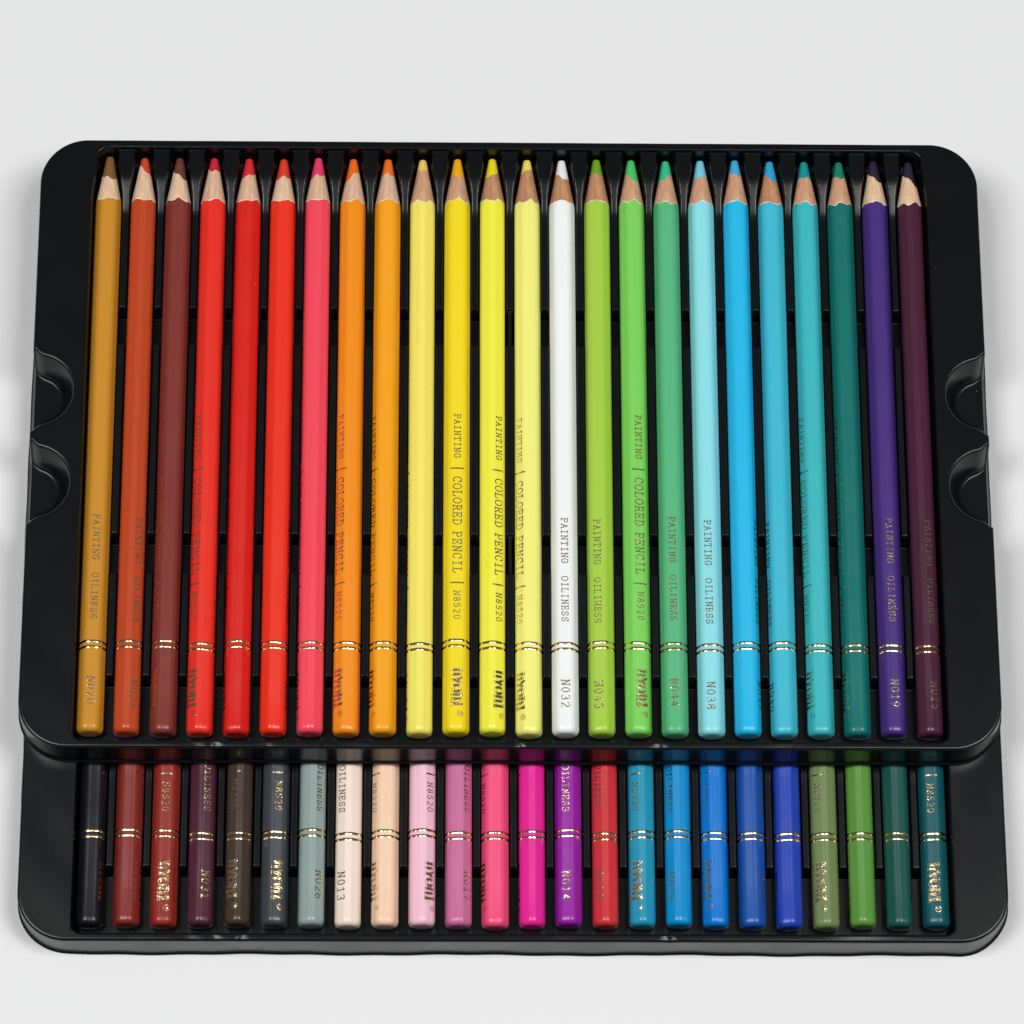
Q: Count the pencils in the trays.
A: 48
